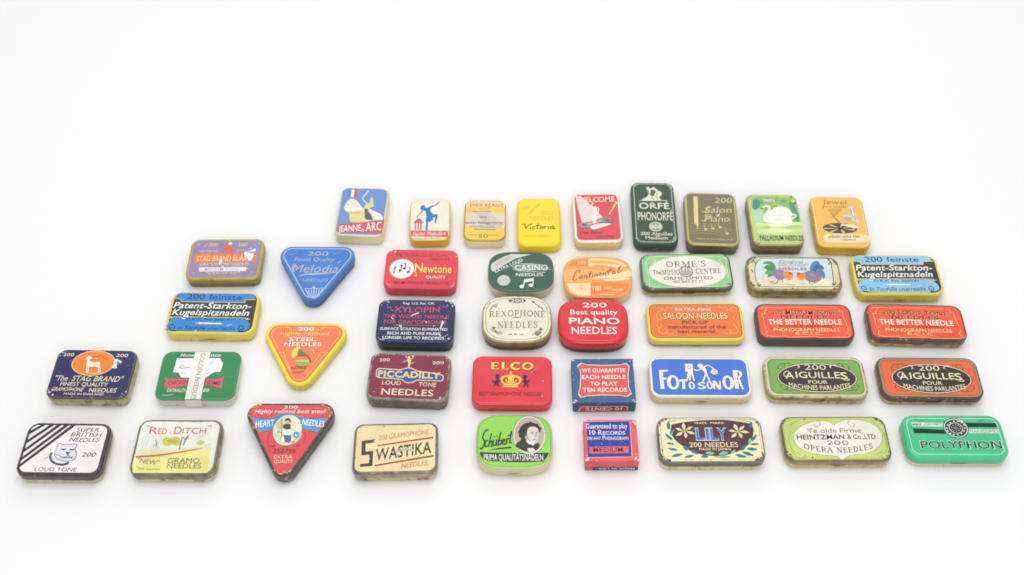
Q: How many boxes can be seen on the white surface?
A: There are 42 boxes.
